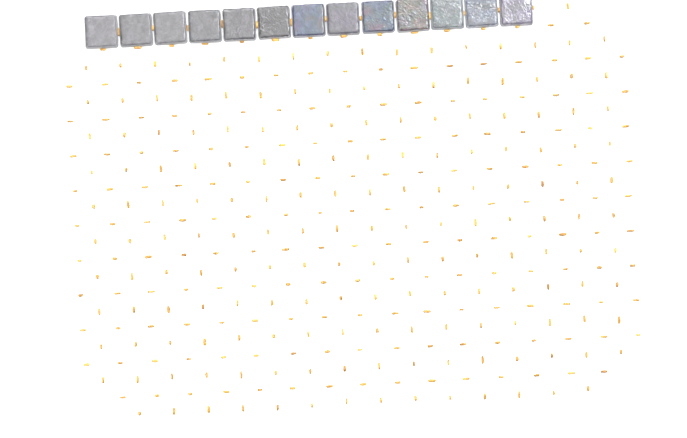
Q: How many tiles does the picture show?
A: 13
